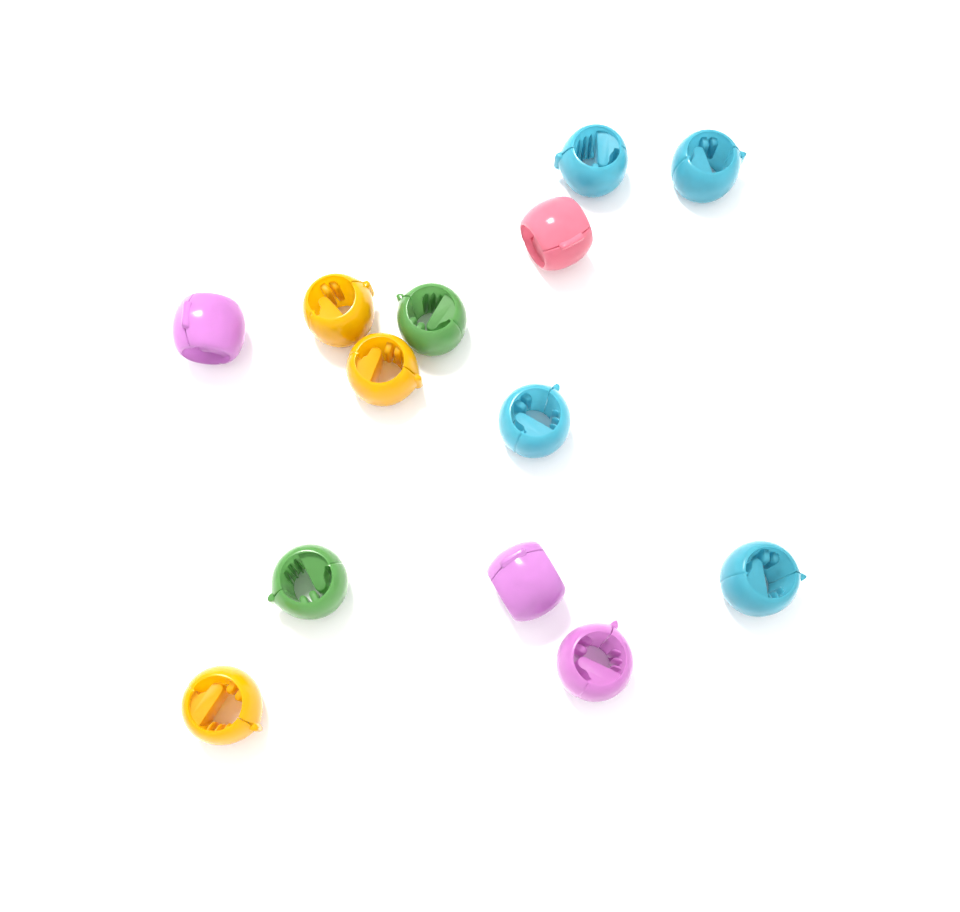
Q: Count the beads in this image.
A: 13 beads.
